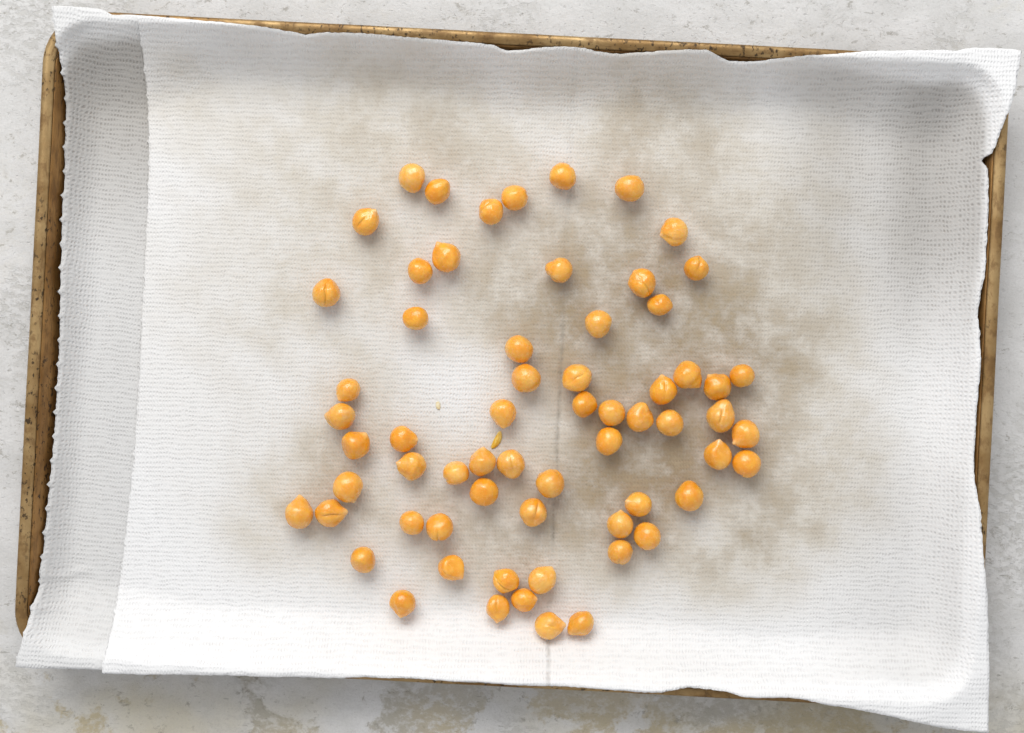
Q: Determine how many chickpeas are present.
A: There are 64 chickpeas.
